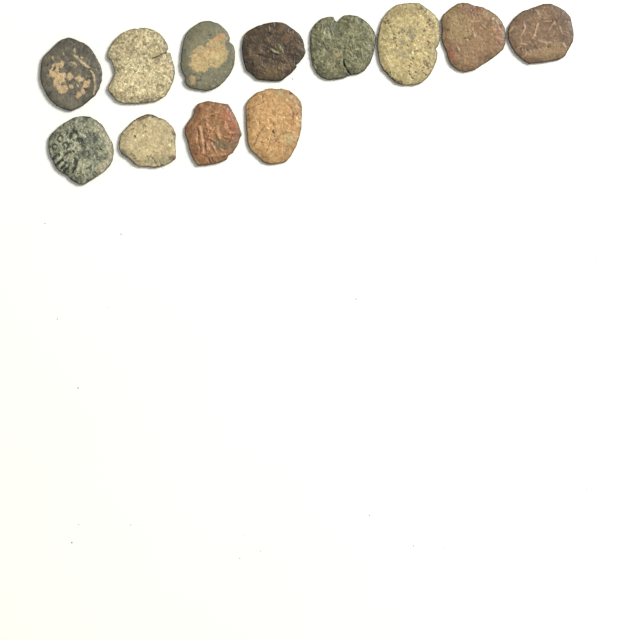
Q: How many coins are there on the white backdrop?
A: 12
